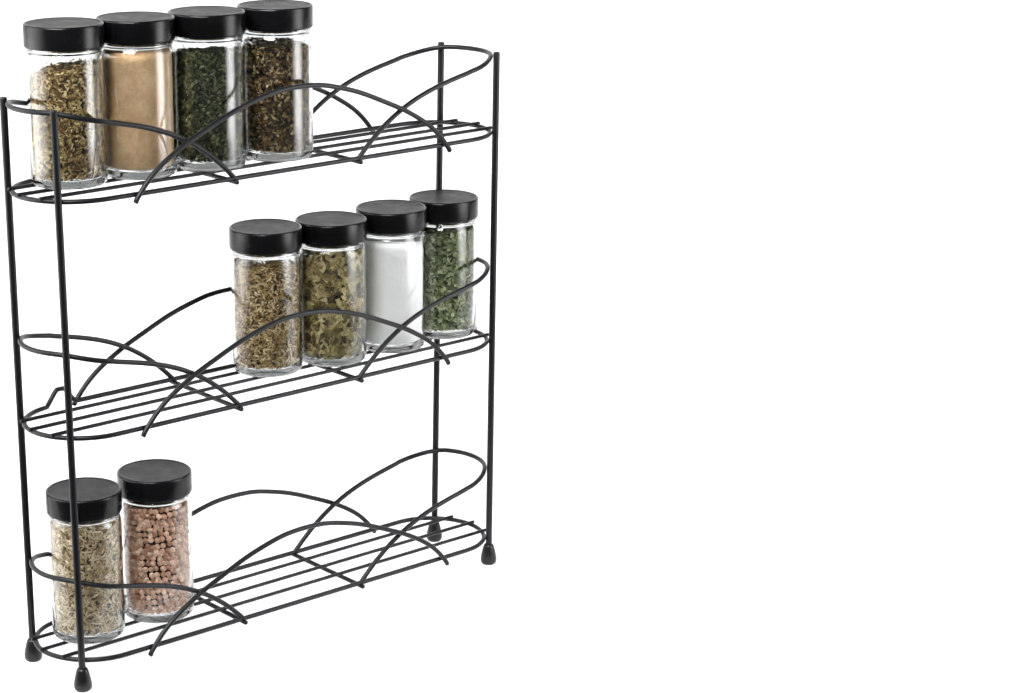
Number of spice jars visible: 10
